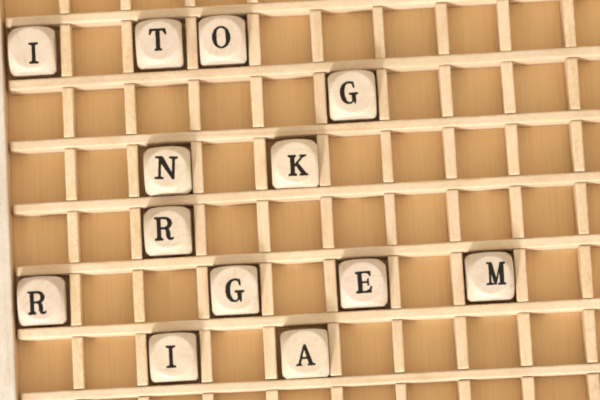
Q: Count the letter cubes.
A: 13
